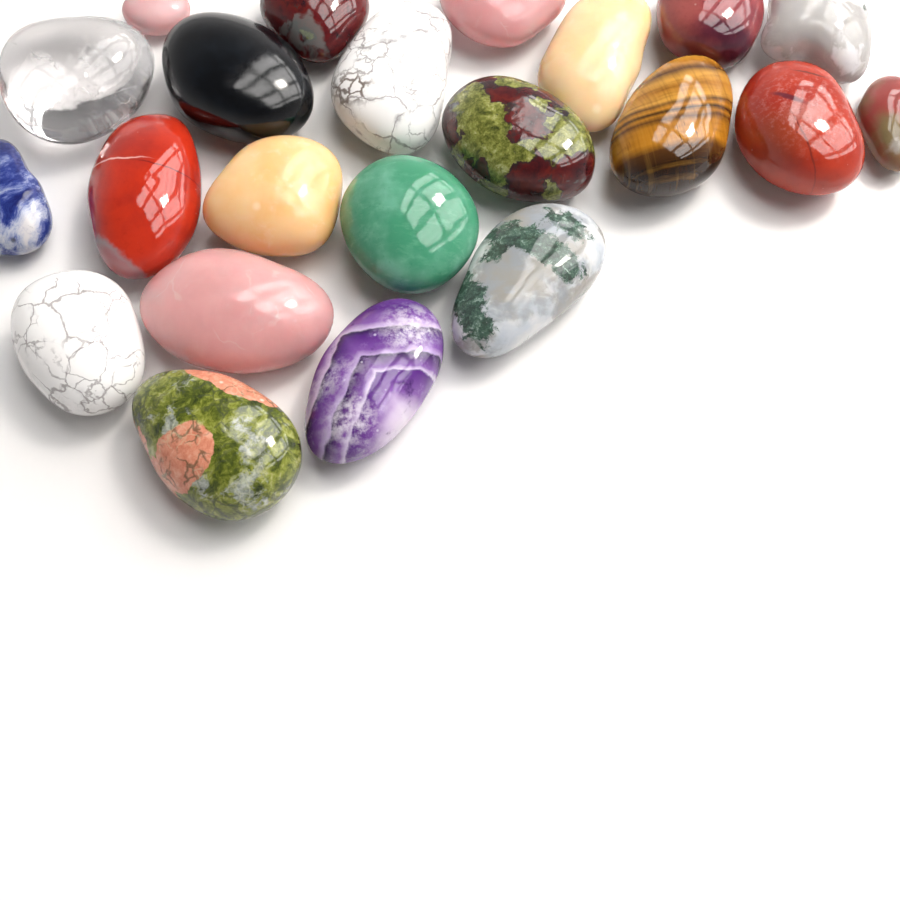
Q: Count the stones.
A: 22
